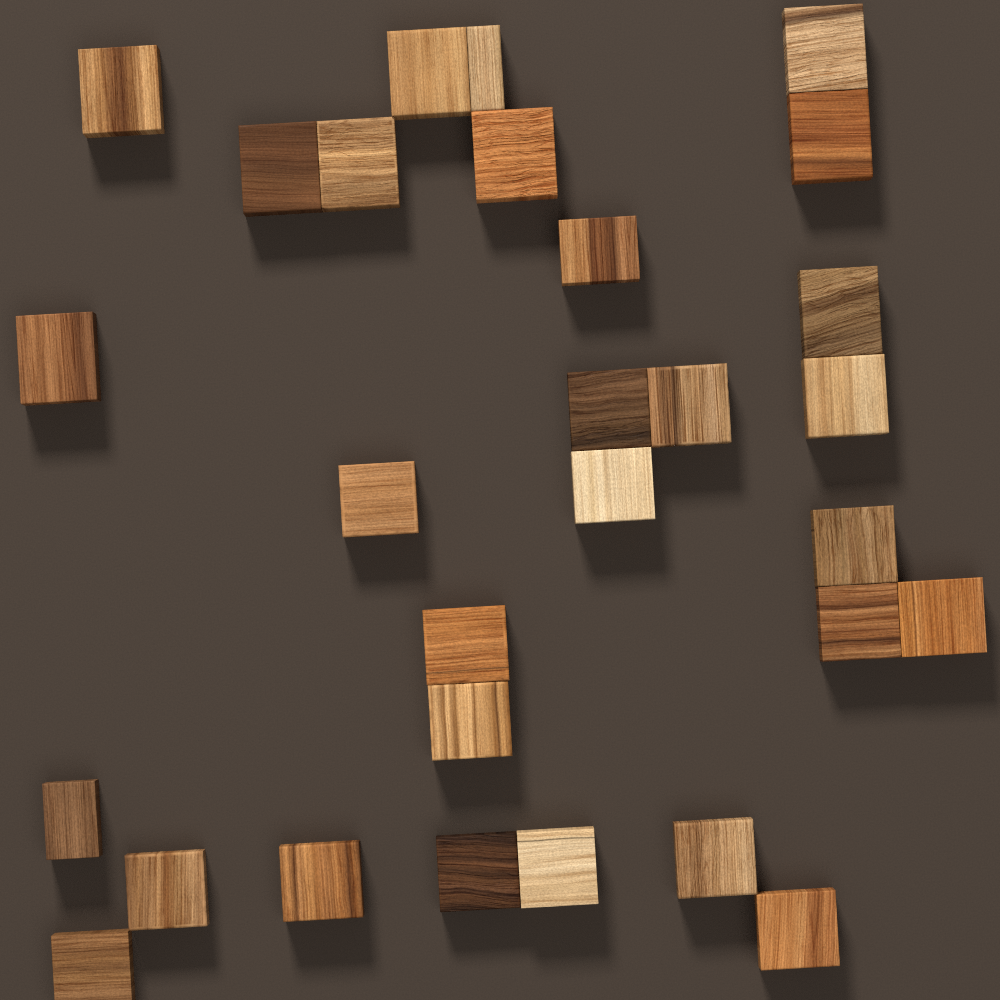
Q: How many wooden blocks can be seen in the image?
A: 29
